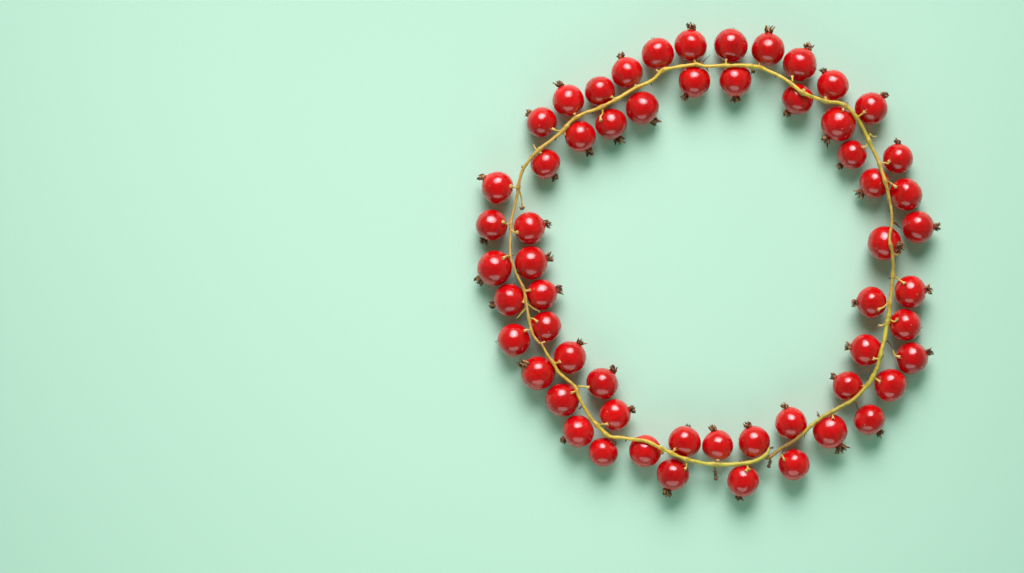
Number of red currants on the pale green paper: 58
